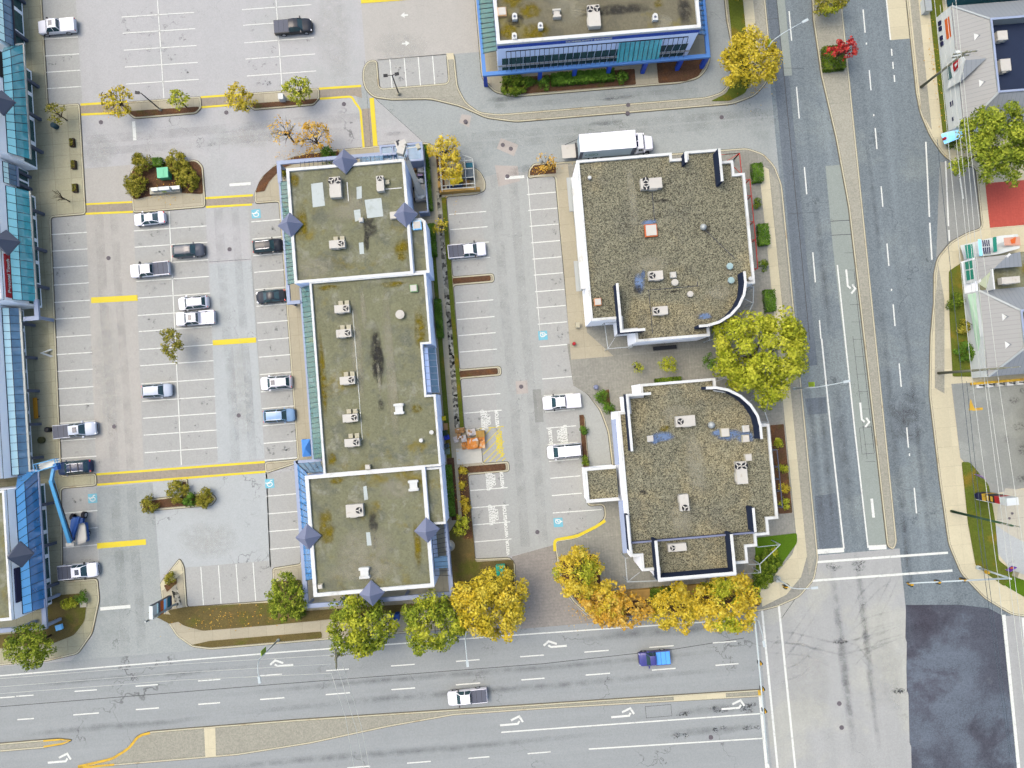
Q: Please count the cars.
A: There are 10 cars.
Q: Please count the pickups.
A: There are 10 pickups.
